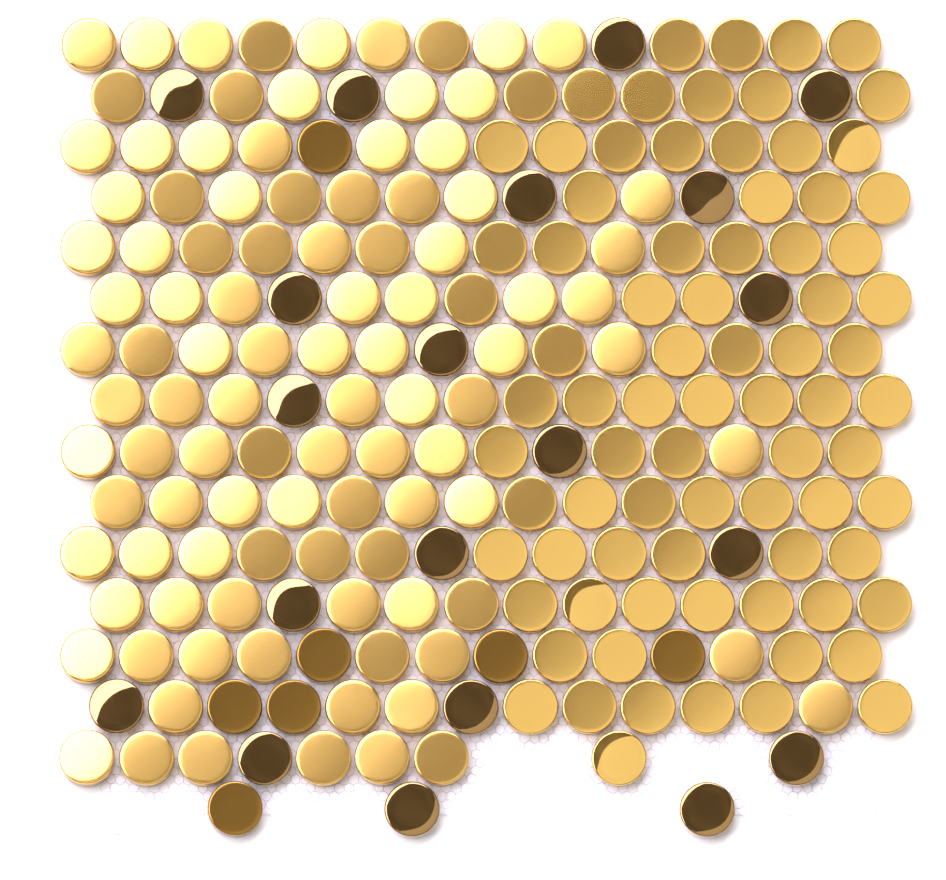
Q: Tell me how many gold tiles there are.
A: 181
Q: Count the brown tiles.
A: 27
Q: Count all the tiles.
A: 208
